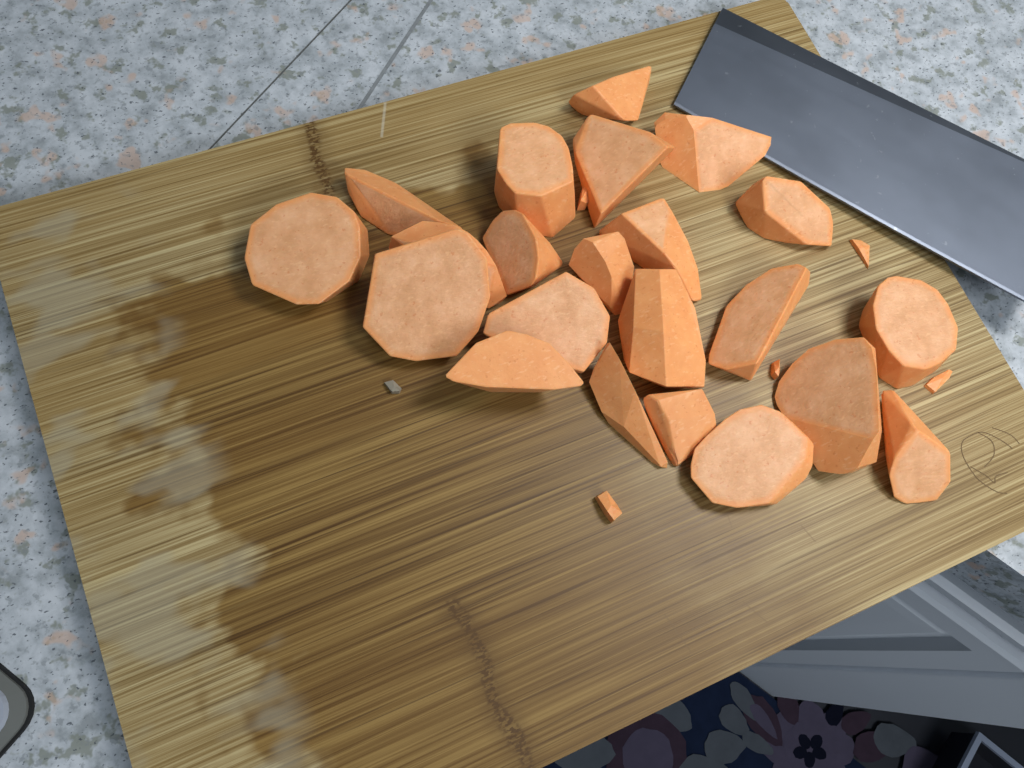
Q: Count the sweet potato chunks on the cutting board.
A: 22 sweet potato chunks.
